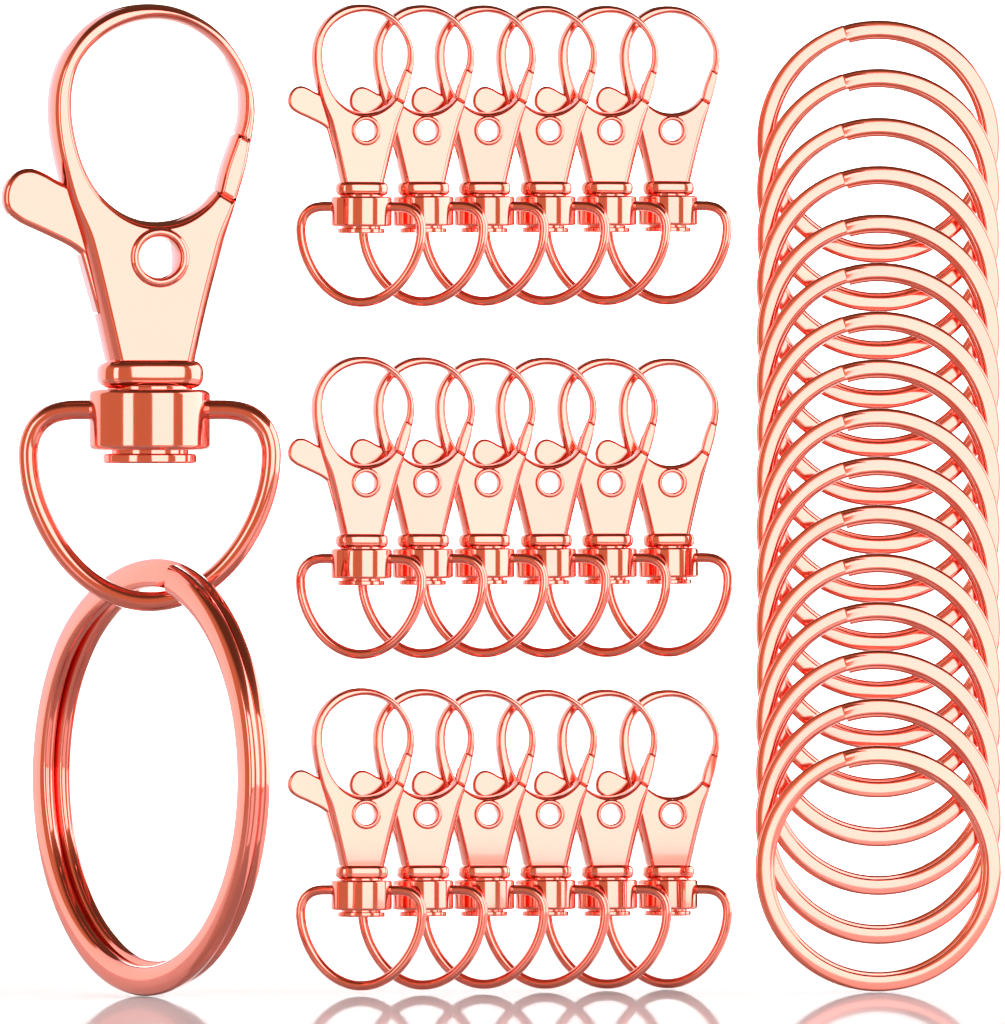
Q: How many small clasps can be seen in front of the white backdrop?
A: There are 18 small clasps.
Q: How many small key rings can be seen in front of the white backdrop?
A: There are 16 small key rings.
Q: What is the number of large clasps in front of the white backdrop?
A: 1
